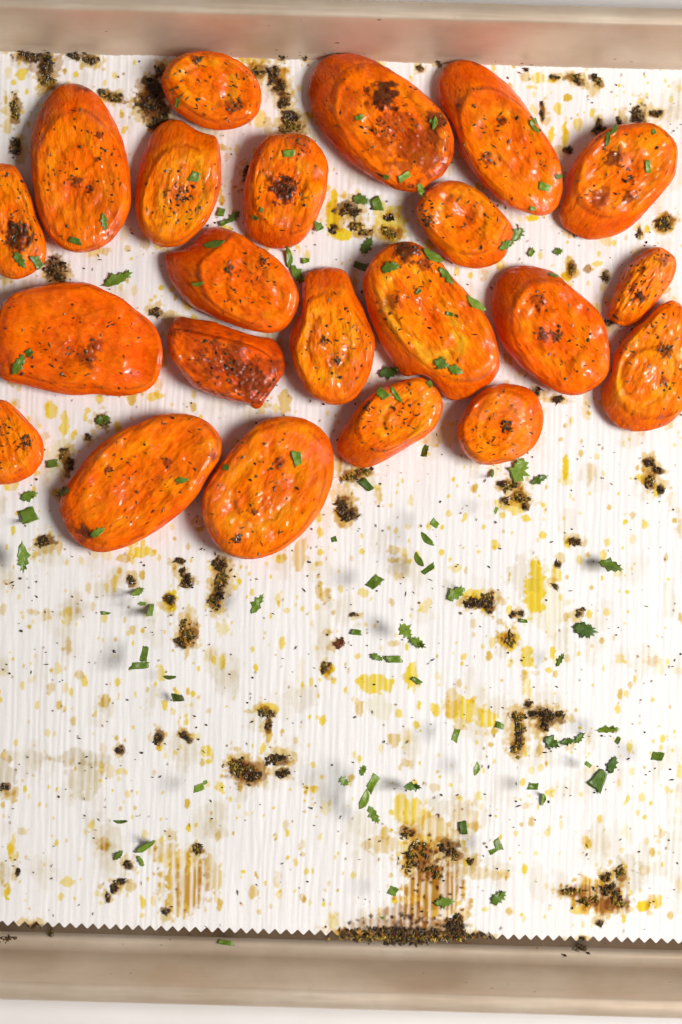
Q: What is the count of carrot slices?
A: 22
